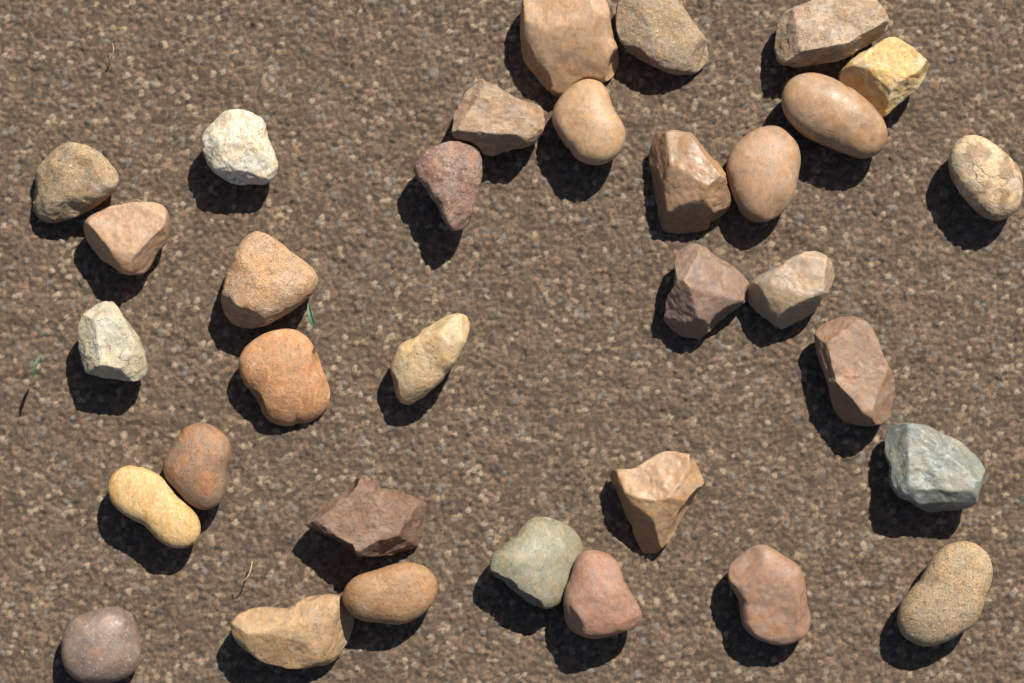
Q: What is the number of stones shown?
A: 33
